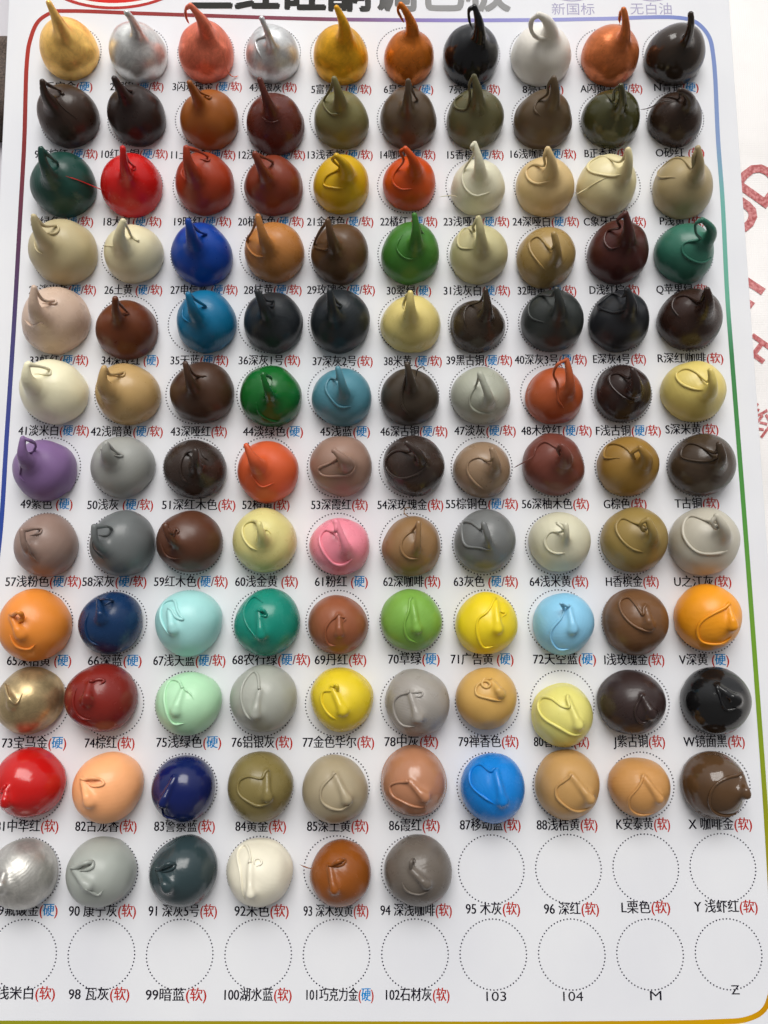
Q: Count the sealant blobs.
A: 116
